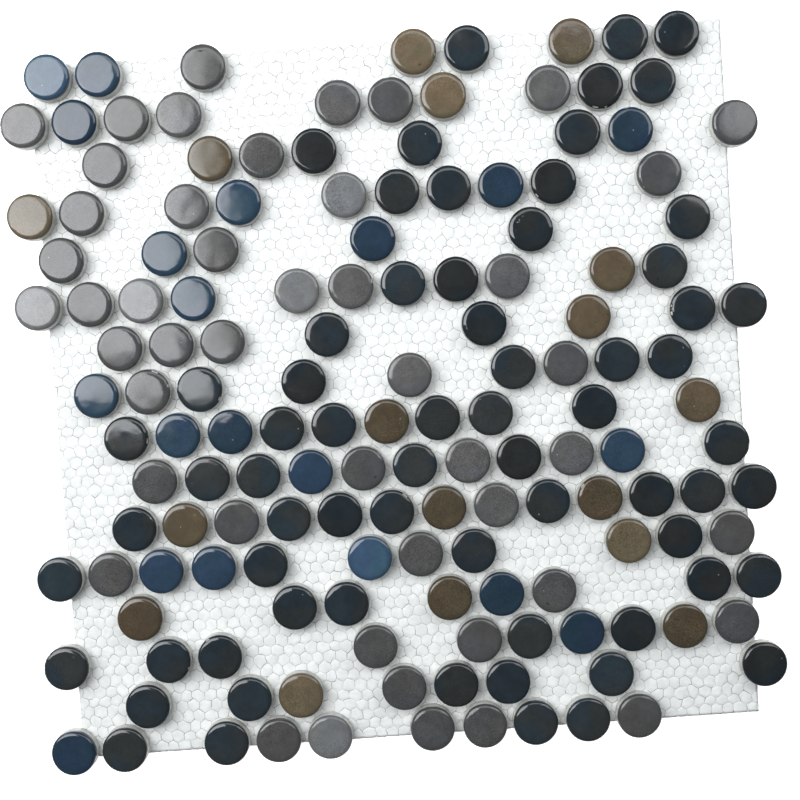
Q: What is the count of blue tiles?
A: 20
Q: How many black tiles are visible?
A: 67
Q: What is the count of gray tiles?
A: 47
